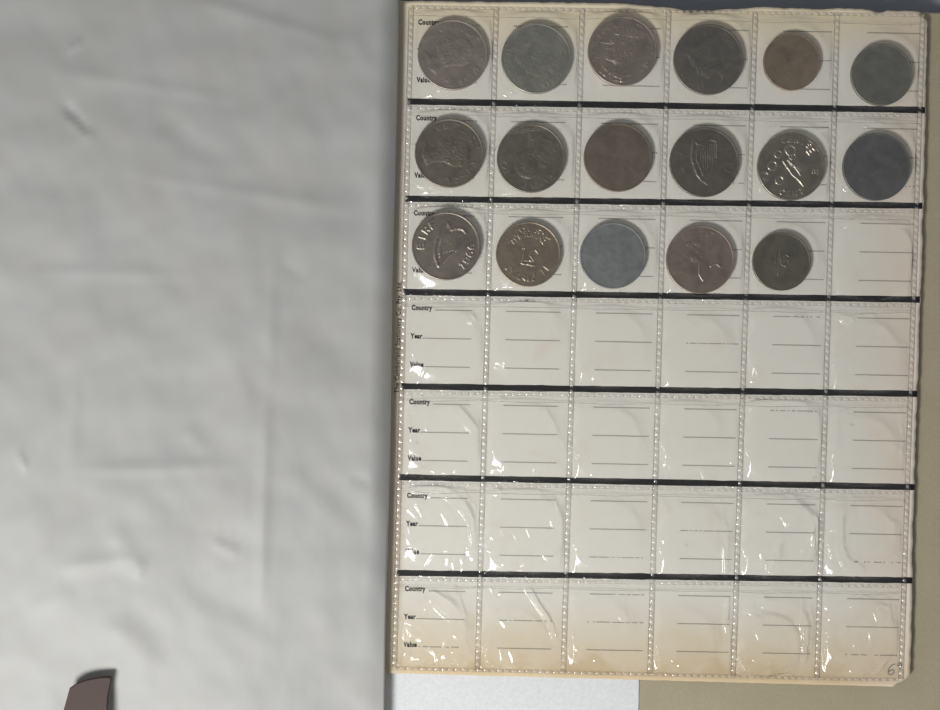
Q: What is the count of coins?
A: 17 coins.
